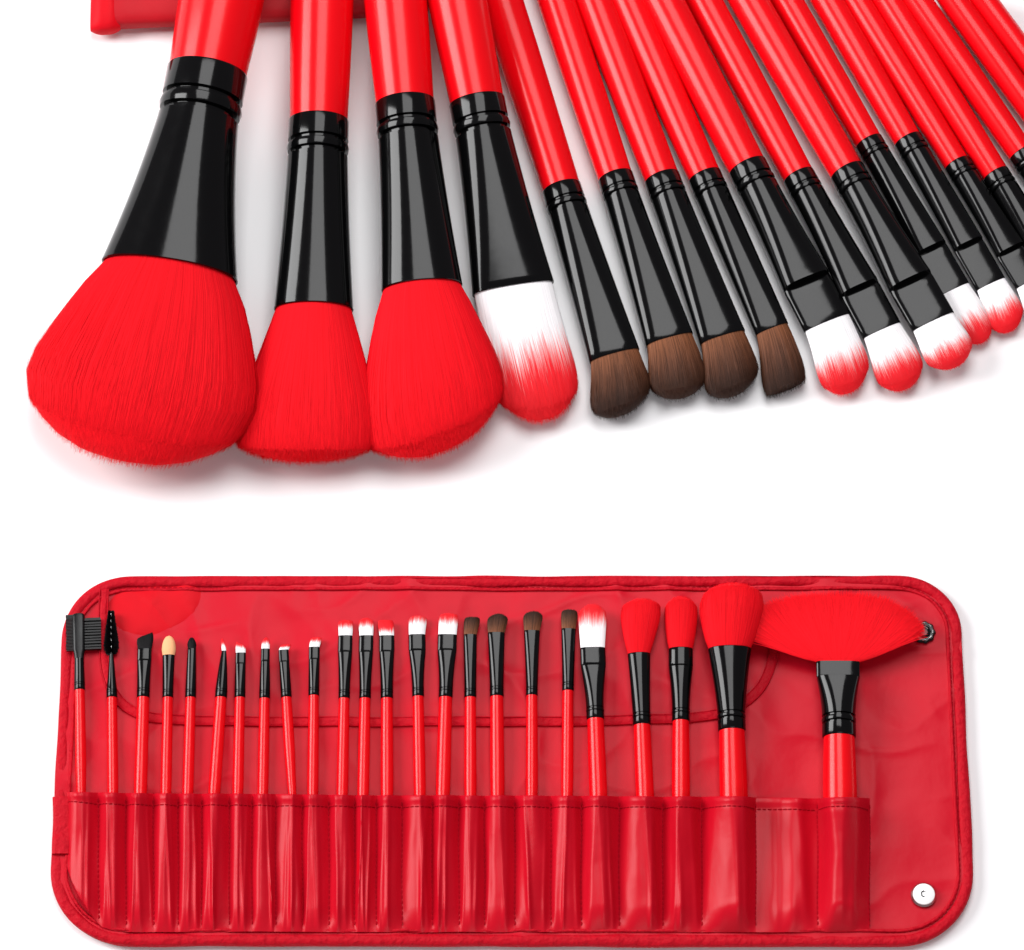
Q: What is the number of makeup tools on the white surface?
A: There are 42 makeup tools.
